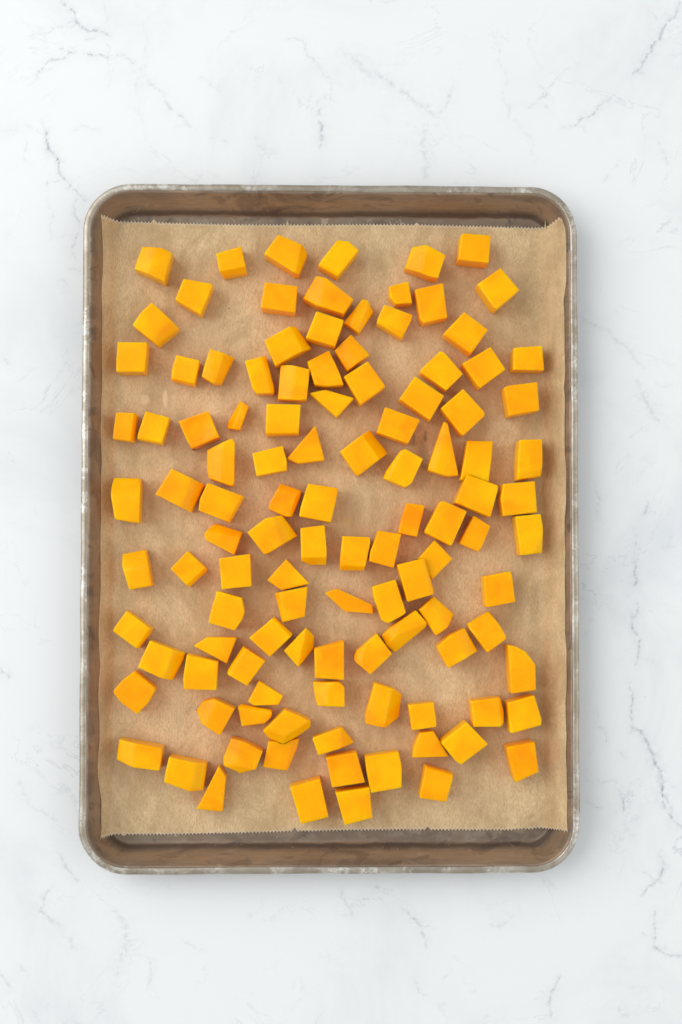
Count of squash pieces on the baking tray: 112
